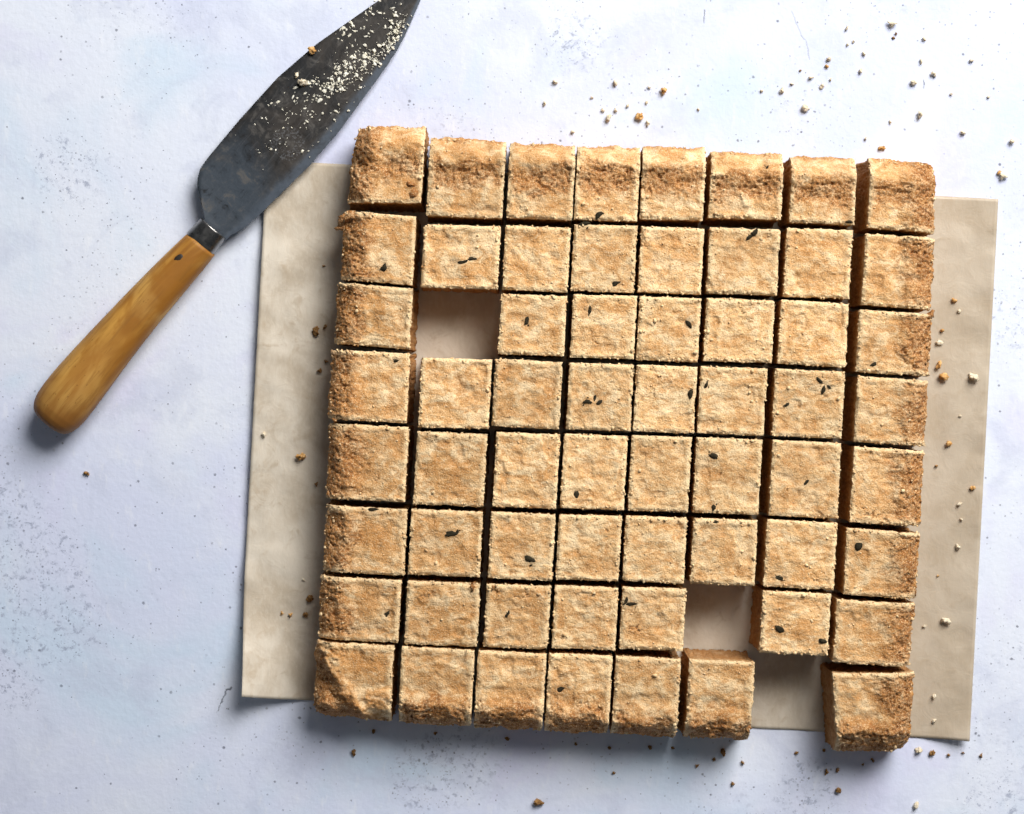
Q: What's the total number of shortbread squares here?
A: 61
